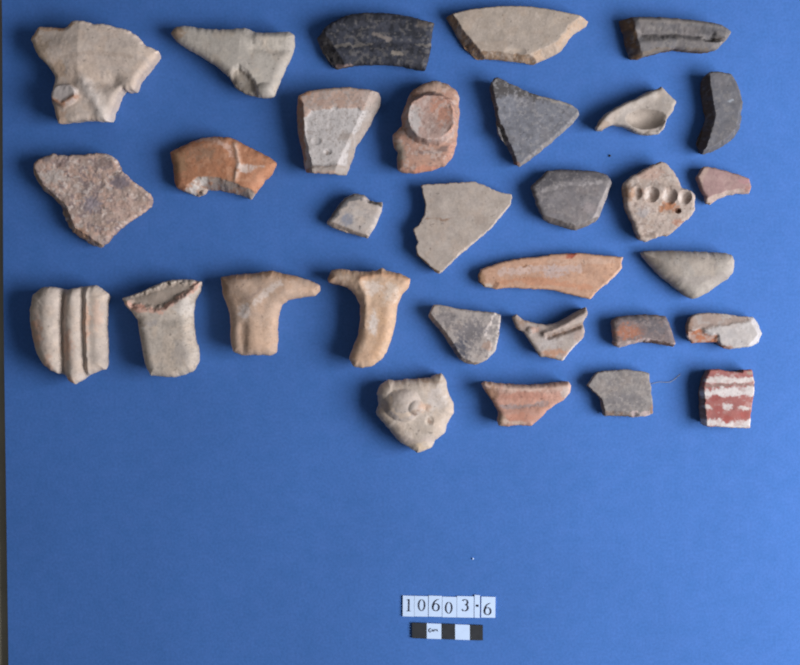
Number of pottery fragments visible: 31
